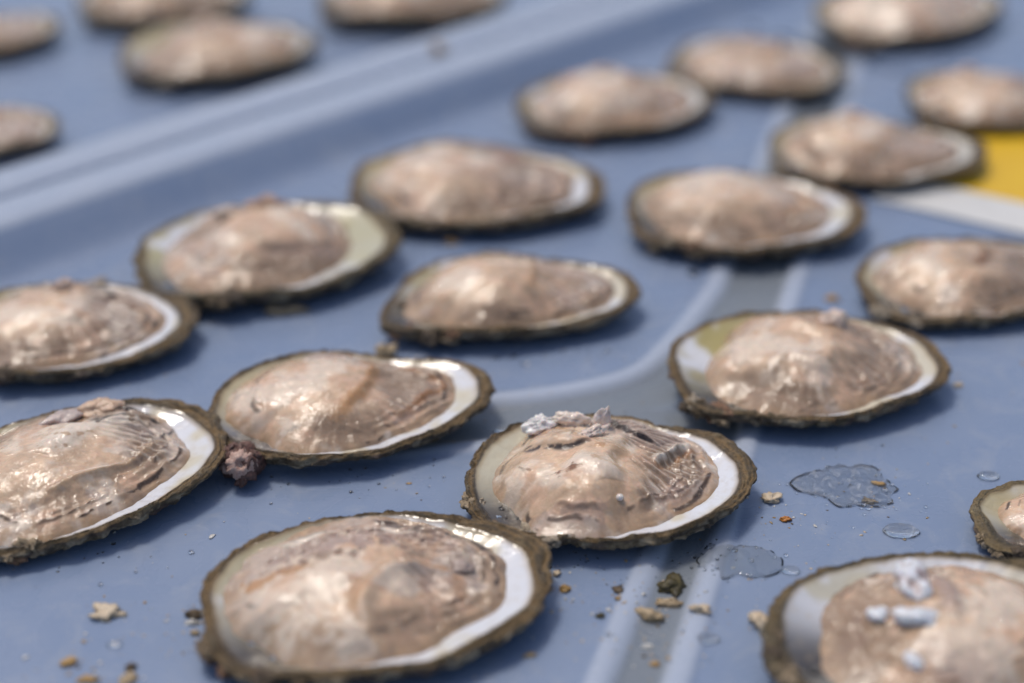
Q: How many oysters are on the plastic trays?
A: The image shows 23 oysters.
